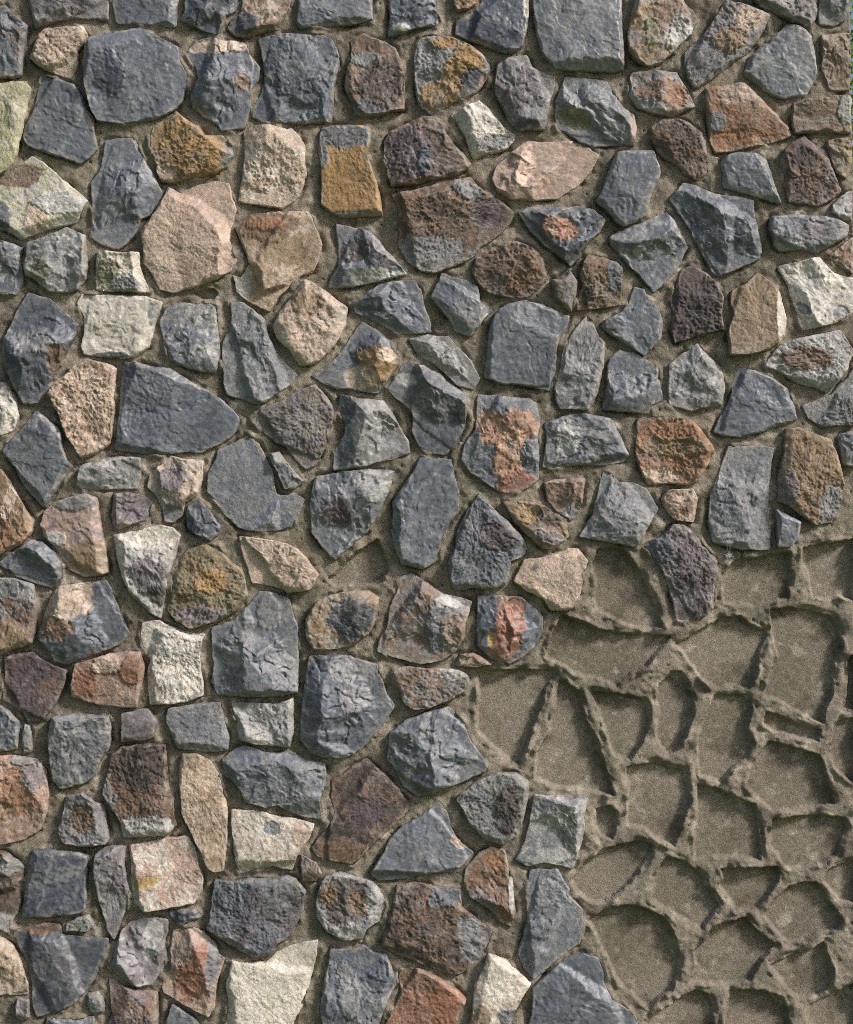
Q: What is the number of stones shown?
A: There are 168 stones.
